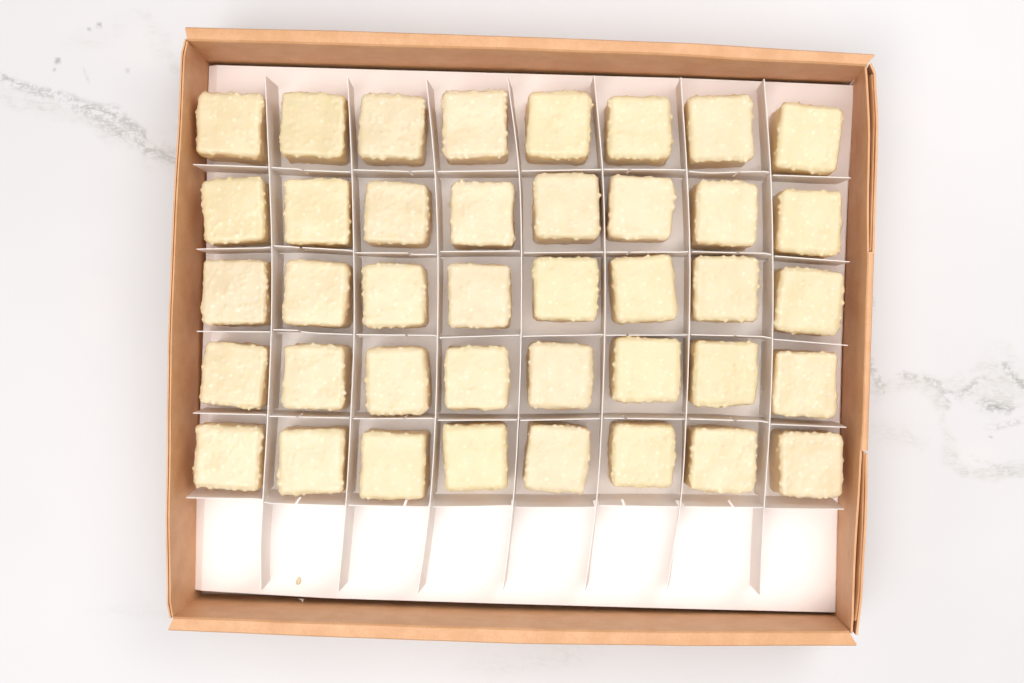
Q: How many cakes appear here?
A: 40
